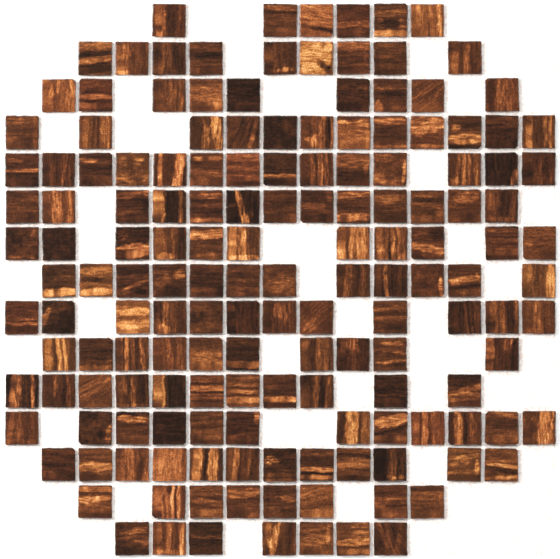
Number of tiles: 158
